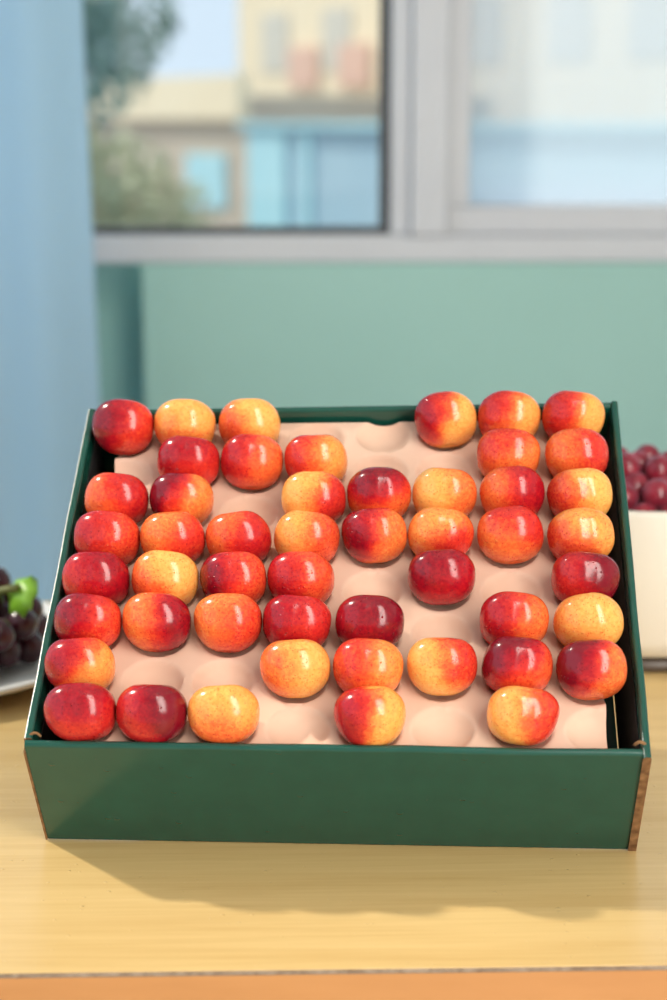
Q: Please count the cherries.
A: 50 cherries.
